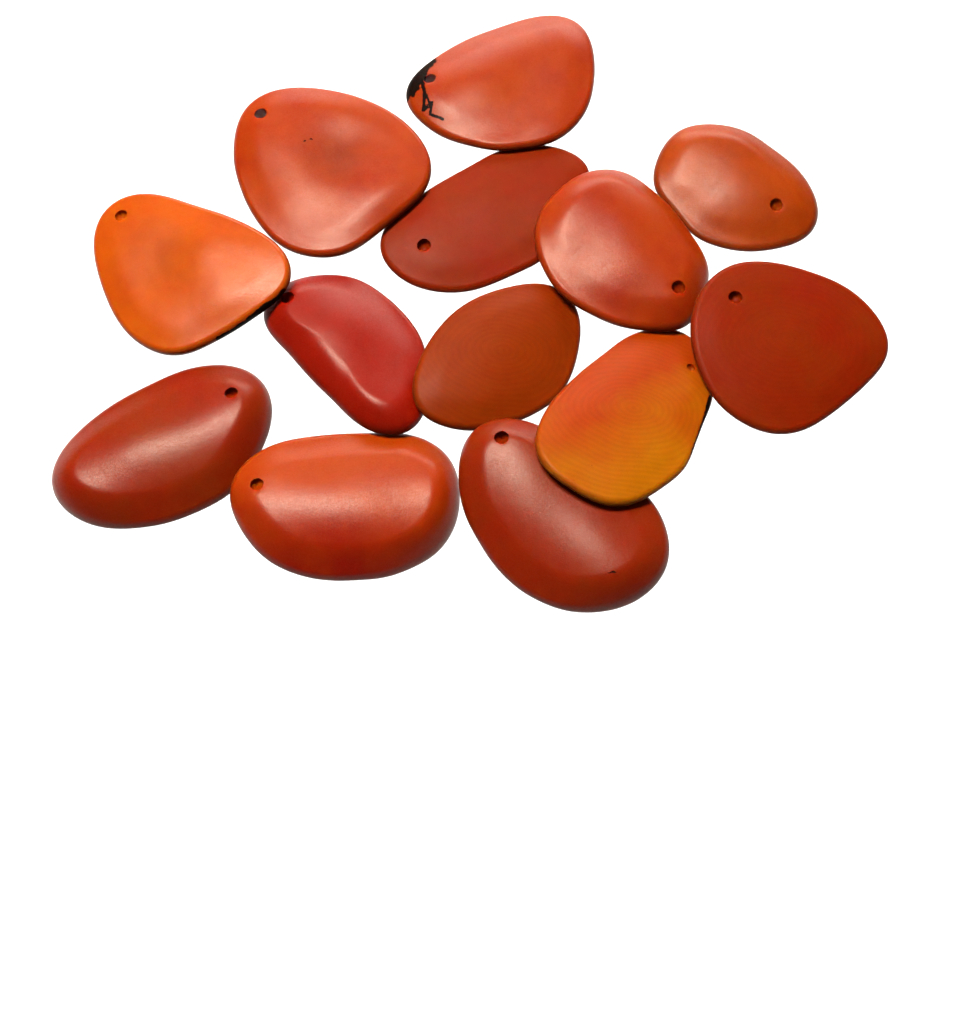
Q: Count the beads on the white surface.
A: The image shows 13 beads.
